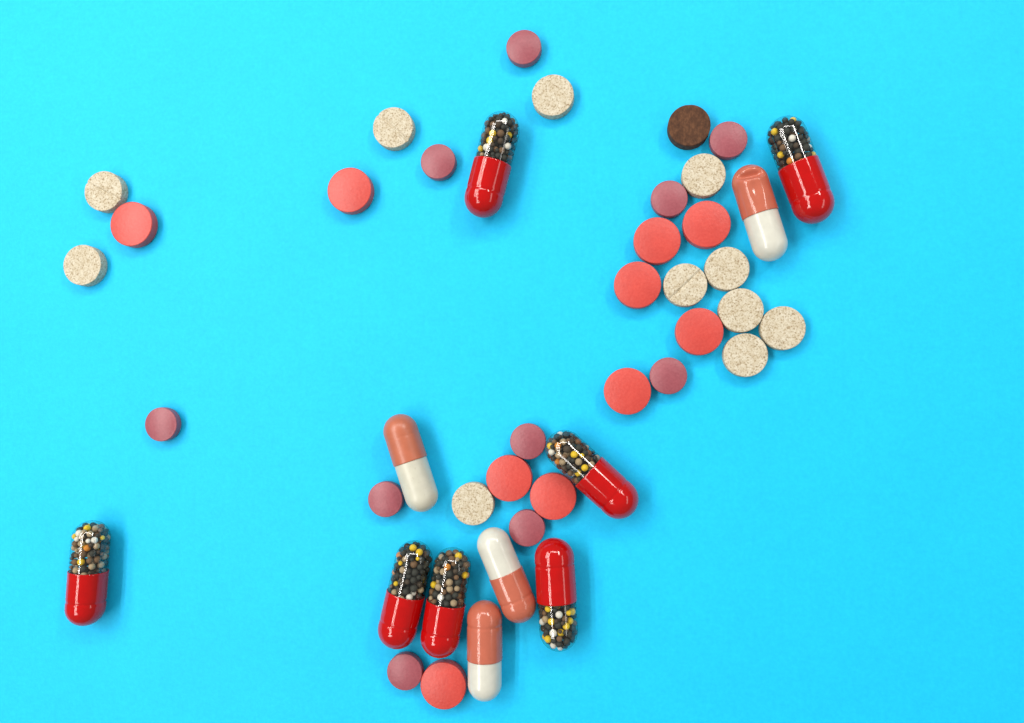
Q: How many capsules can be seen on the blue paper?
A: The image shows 11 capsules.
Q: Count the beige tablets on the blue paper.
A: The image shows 11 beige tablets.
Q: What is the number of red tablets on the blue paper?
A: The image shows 10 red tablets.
